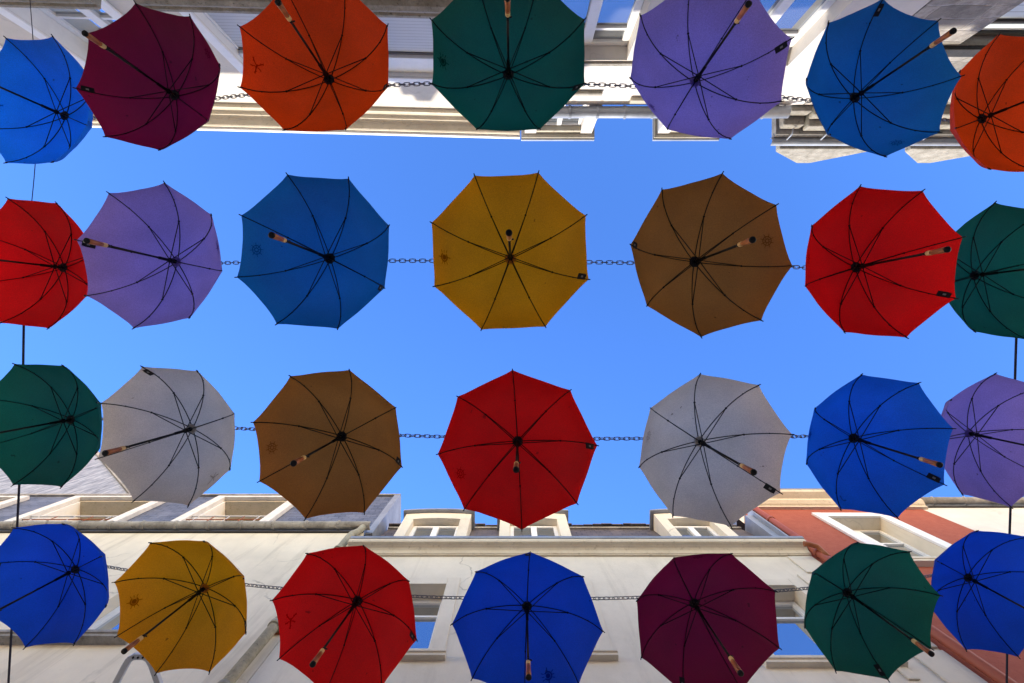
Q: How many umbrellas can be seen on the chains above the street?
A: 28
